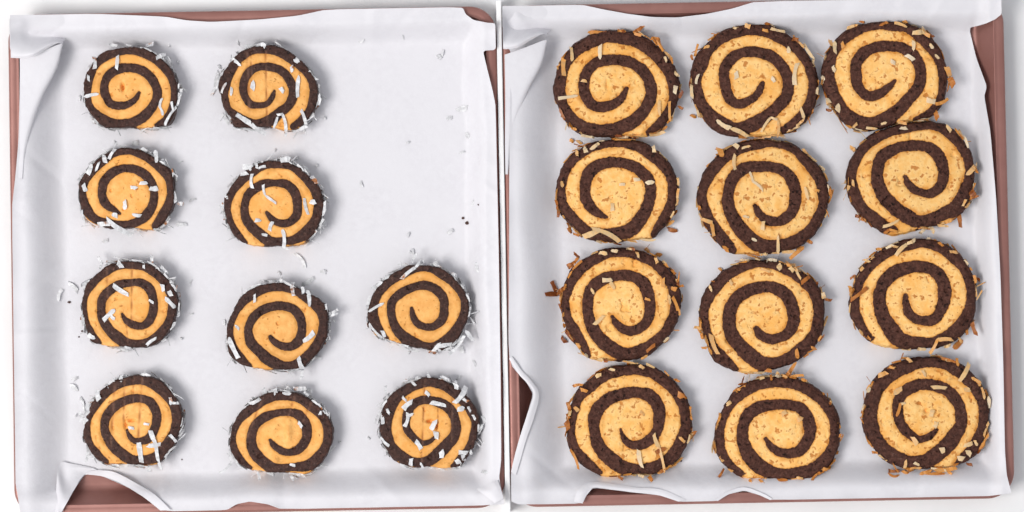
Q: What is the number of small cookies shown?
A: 10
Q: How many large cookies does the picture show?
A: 12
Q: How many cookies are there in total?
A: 22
